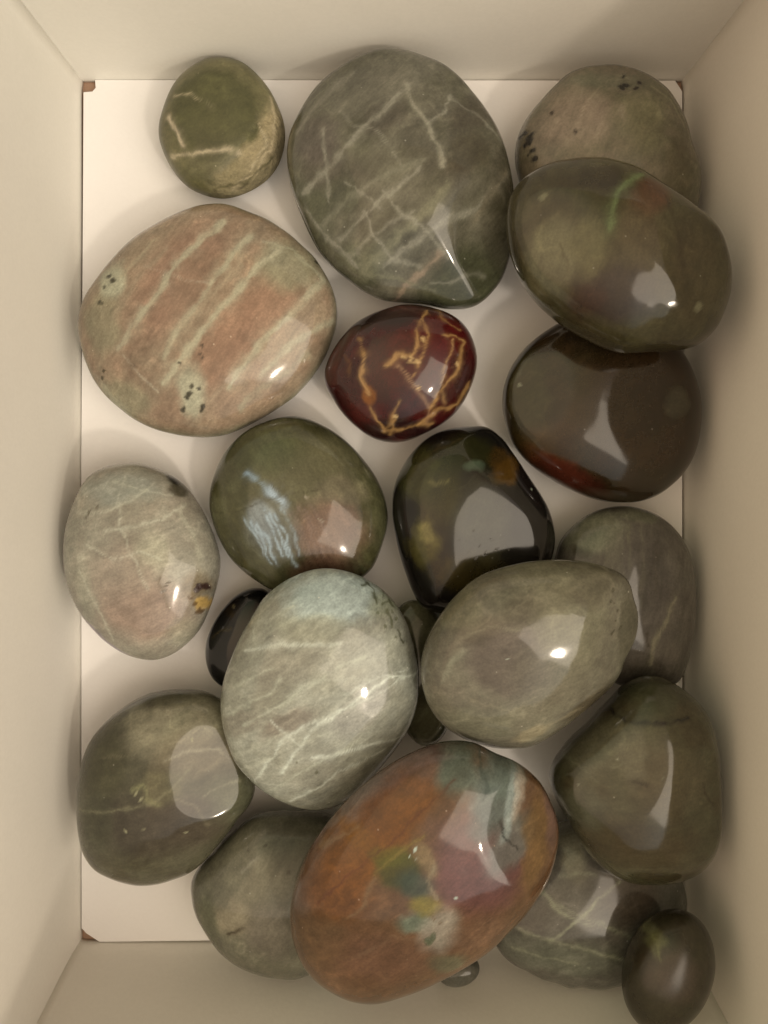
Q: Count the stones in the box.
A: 22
